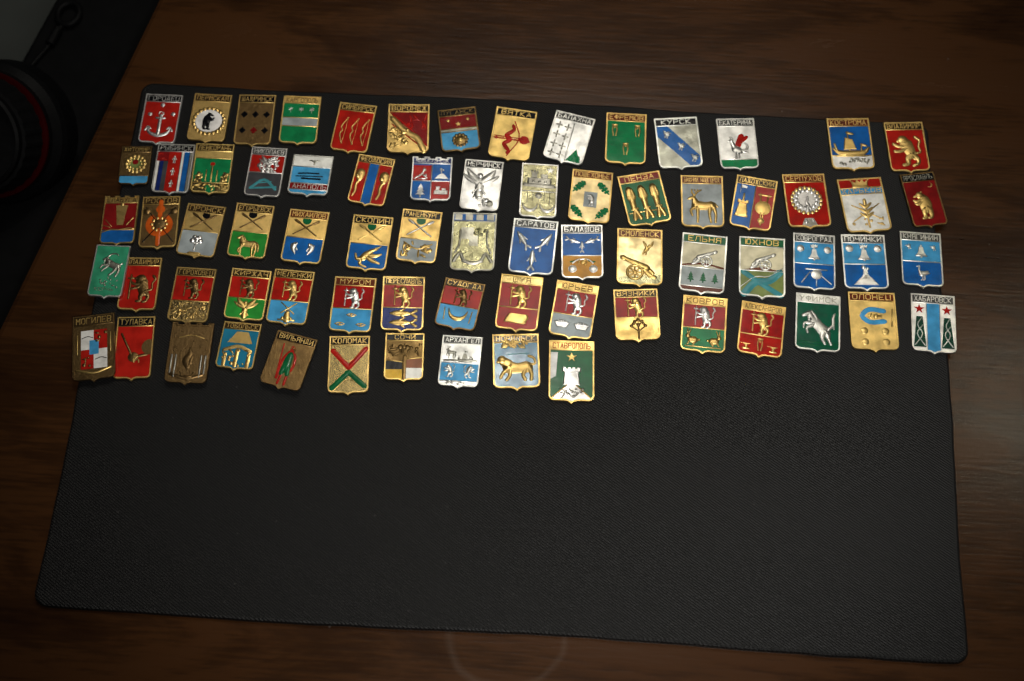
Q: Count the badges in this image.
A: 72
